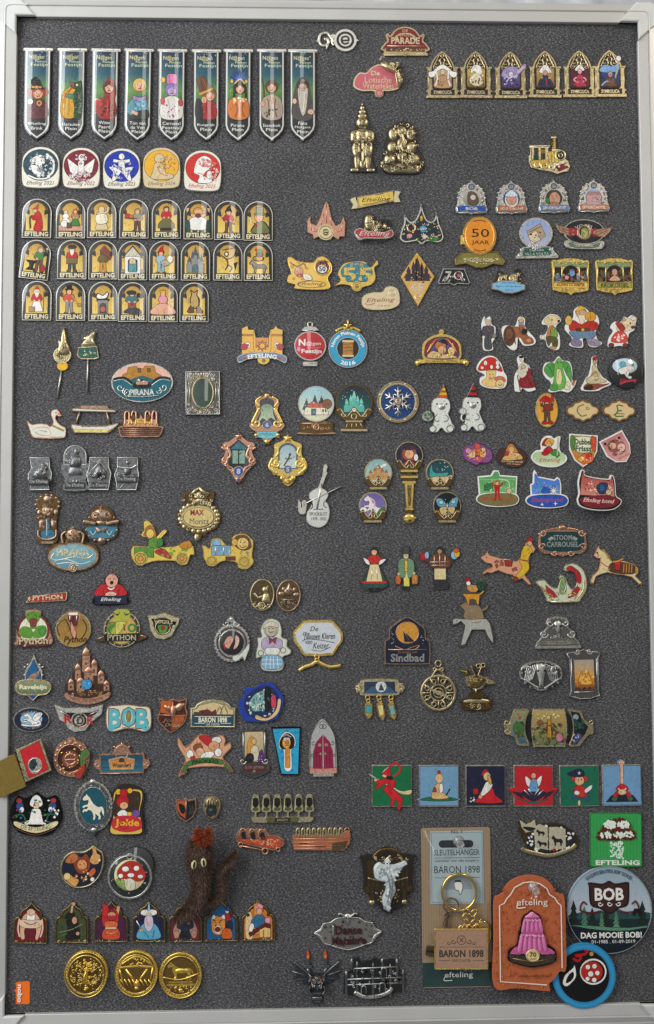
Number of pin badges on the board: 200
